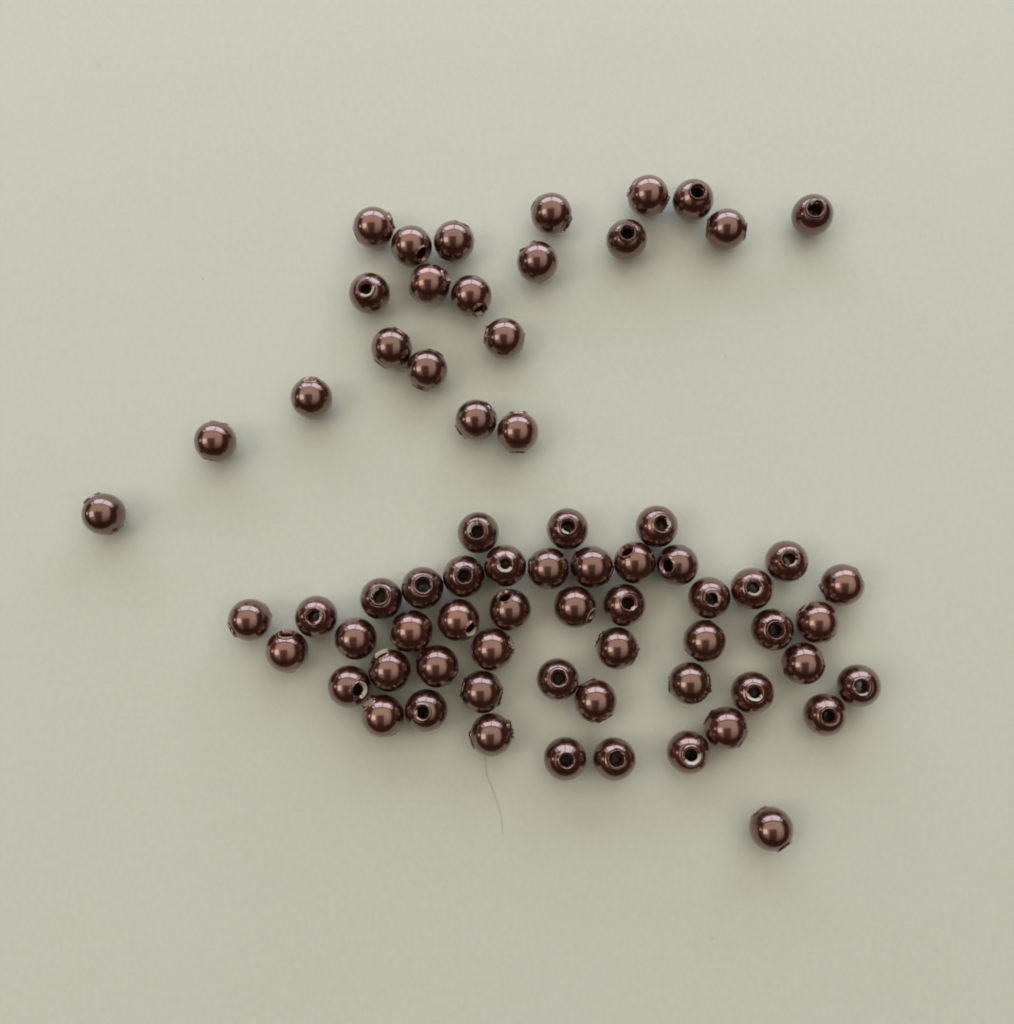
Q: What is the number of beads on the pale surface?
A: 69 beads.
